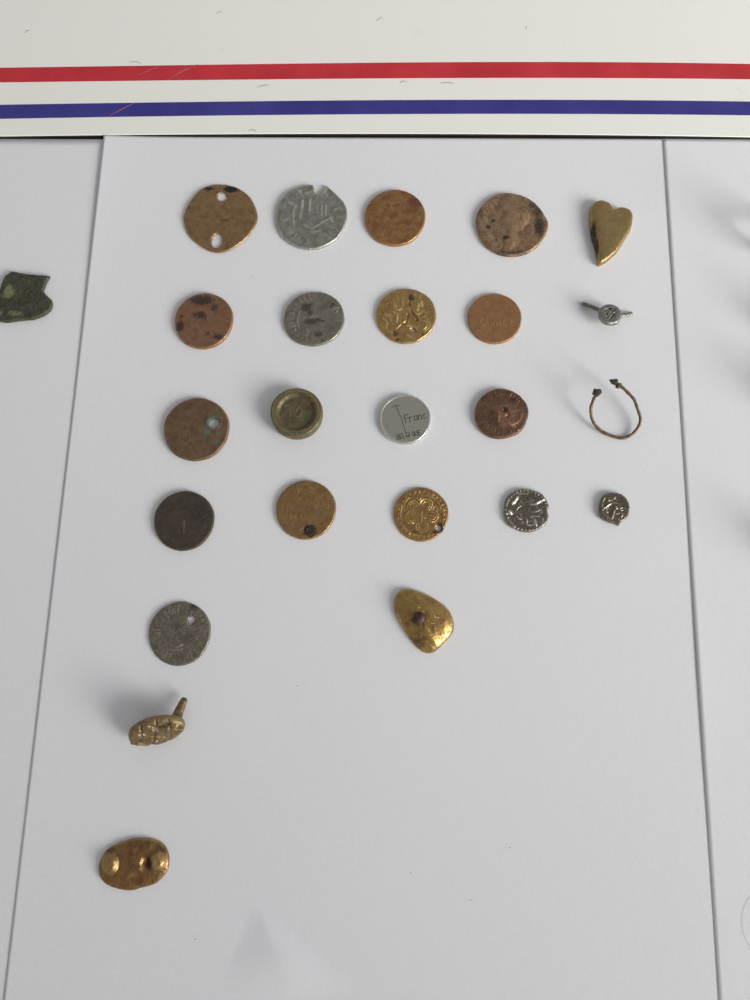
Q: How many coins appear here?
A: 18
